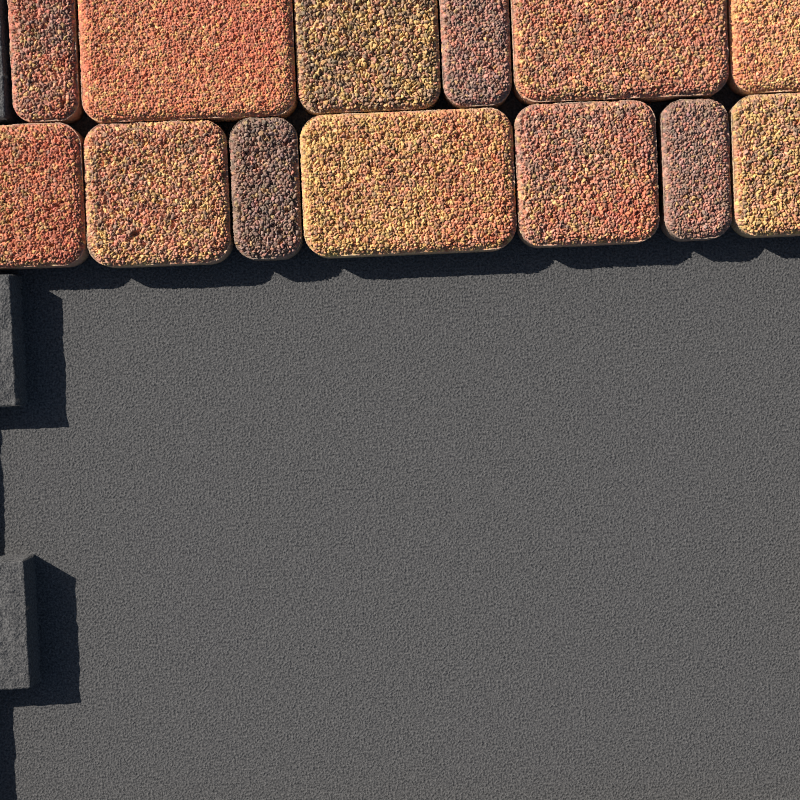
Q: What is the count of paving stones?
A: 13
